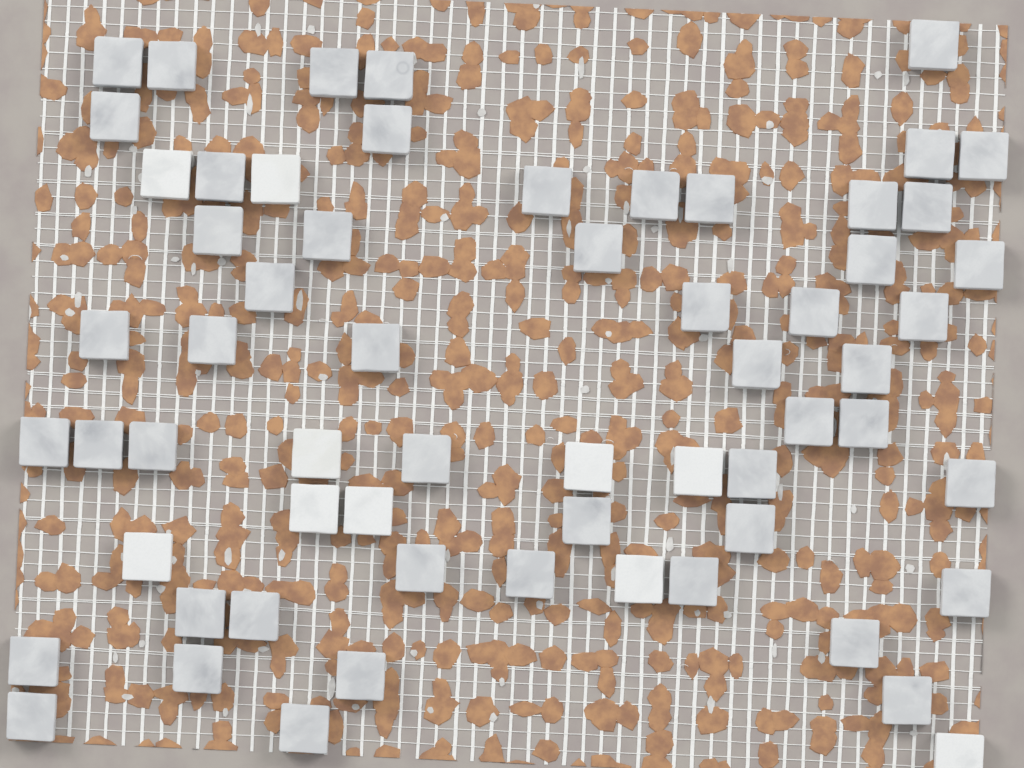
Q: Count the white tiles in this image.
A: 10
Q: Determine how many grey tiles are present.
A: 52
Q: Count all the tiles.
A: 62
